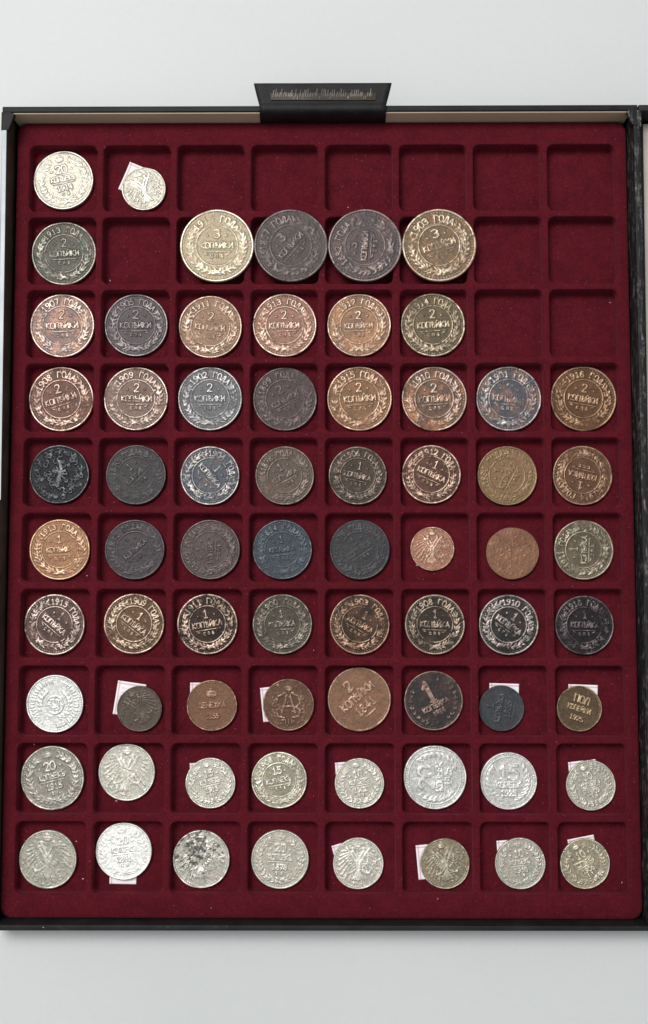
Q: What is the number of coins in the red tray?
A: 69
